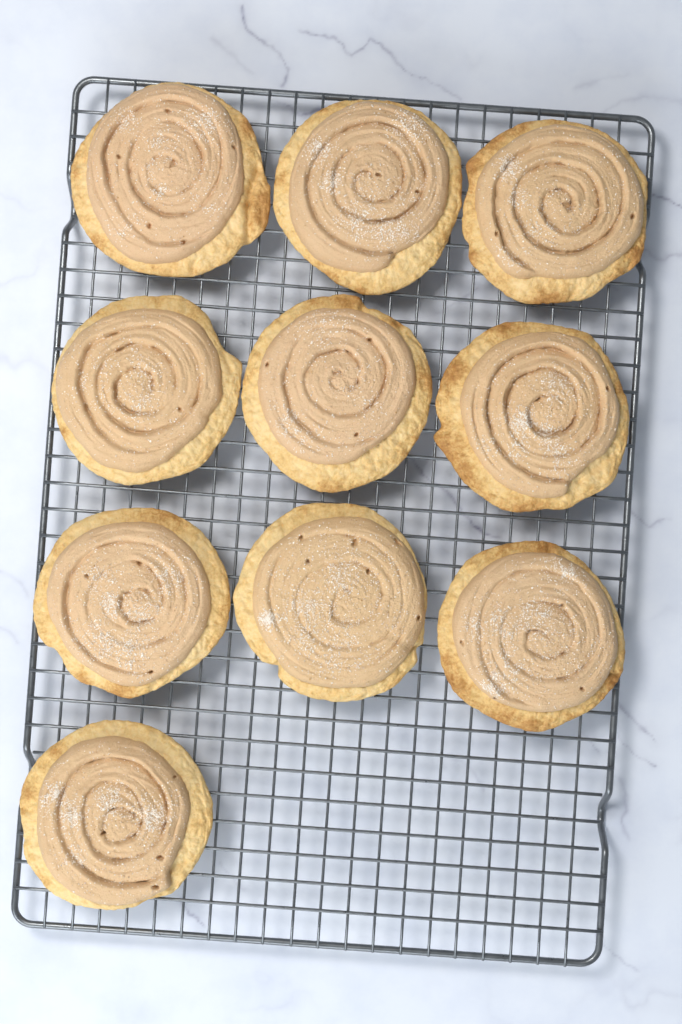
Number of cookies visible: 10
